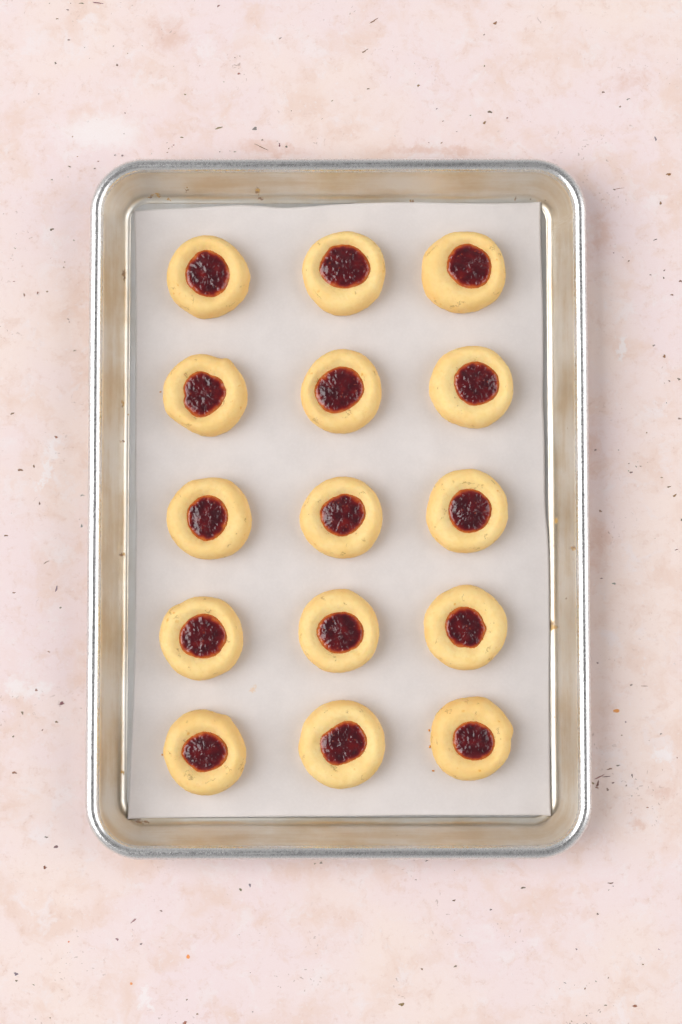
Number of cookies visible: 15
